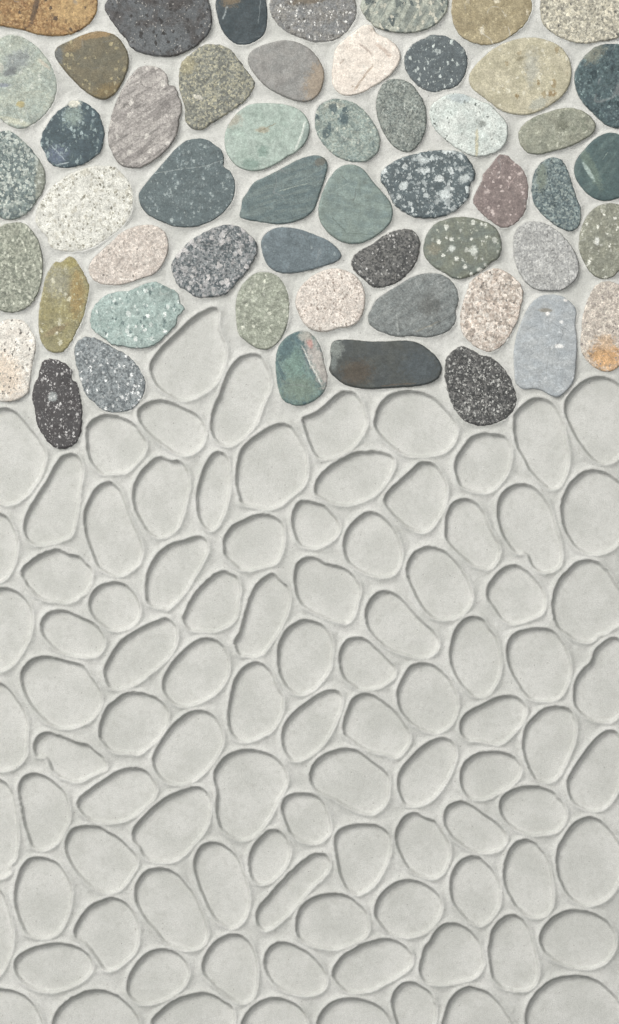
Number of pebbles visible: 53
